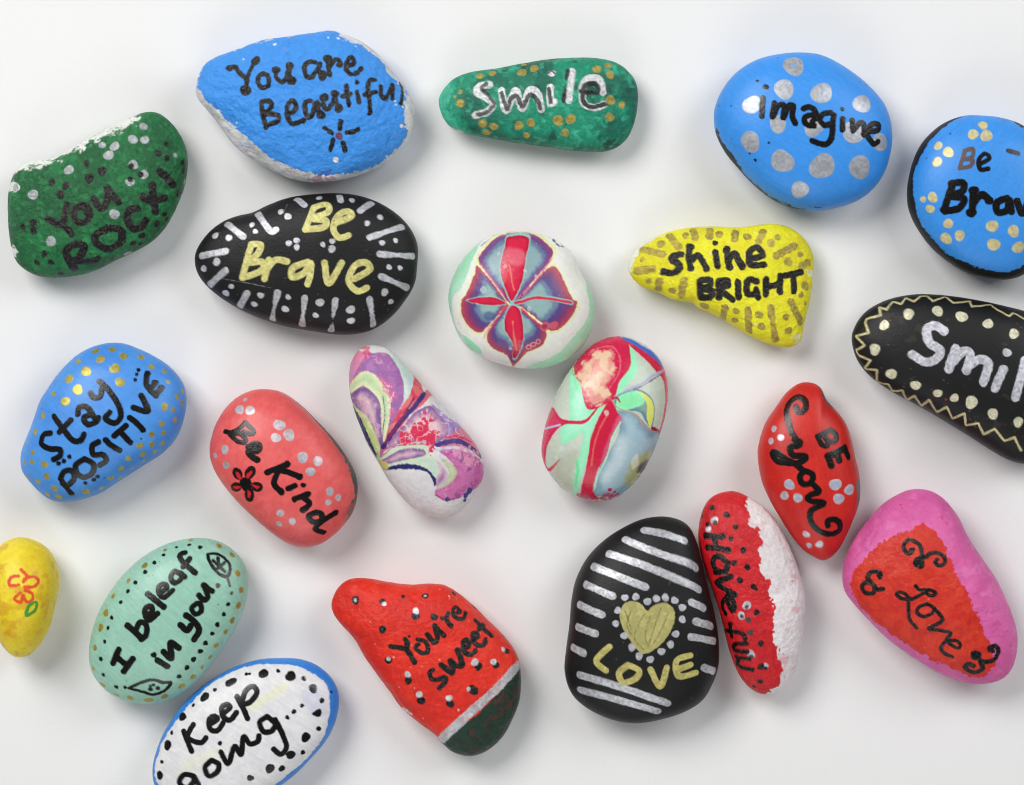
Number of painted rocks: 21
